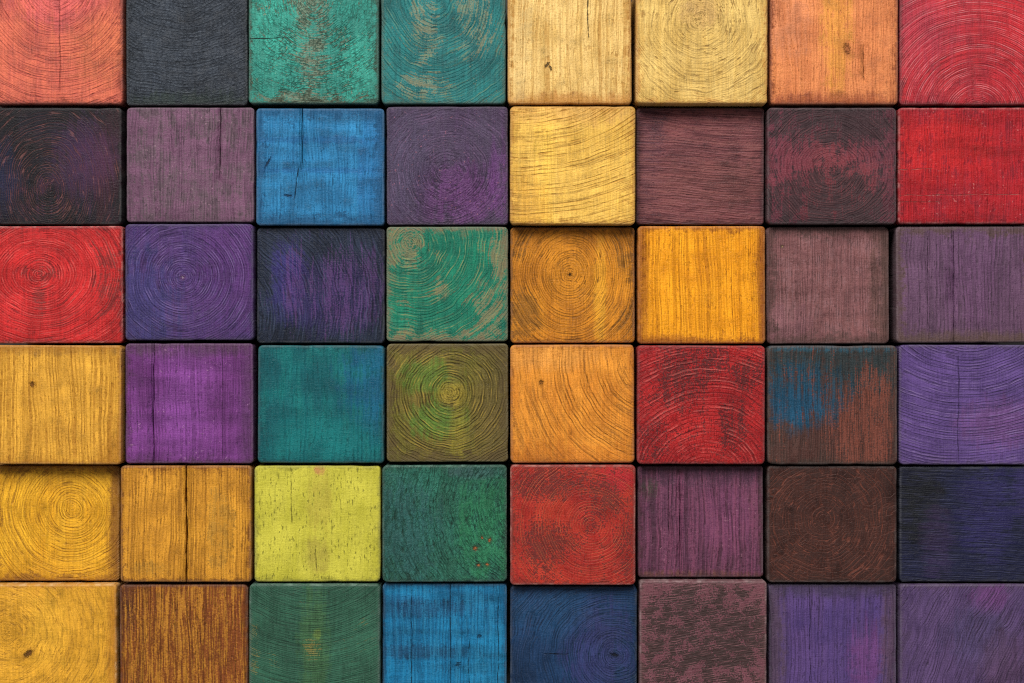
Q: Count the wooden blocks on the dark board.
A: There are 48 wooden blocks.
